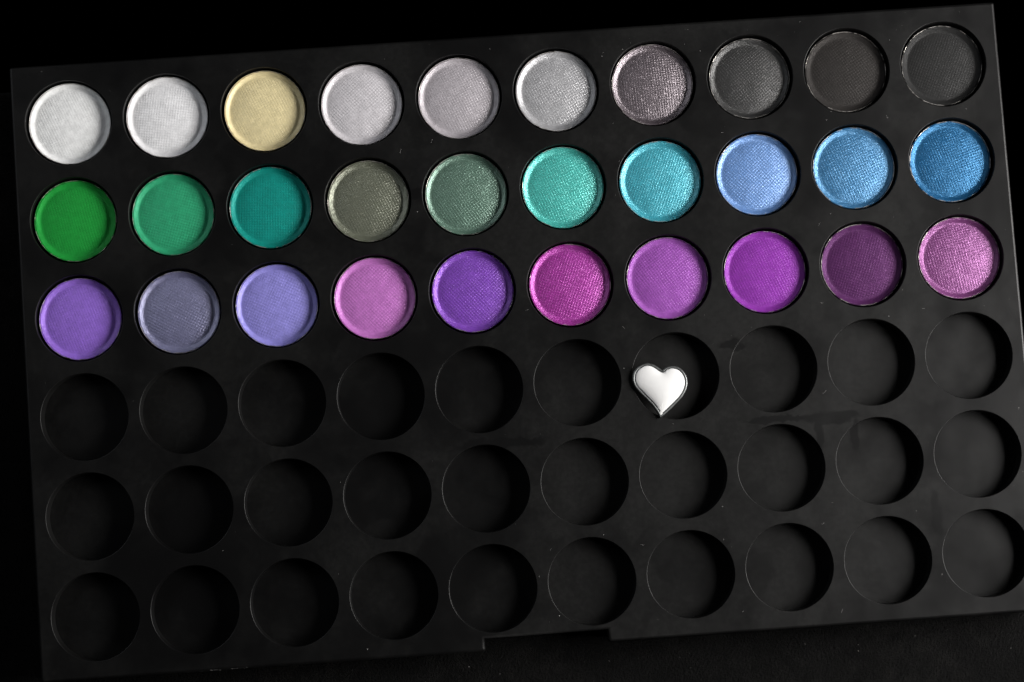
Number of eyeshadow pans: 30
